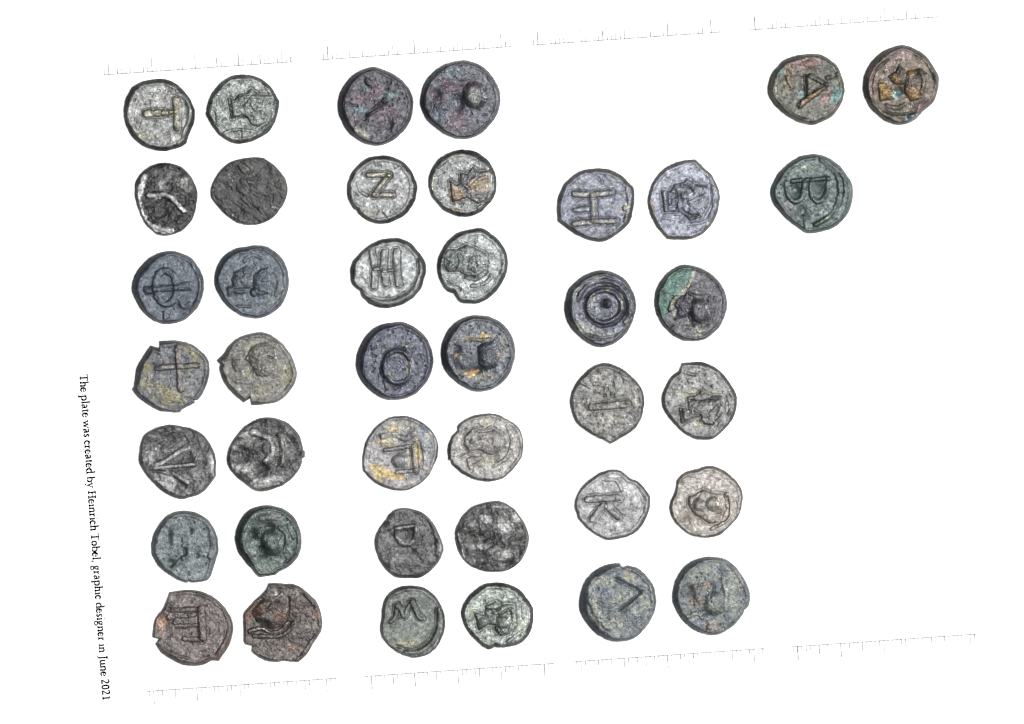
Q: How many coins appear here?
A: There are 41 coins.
